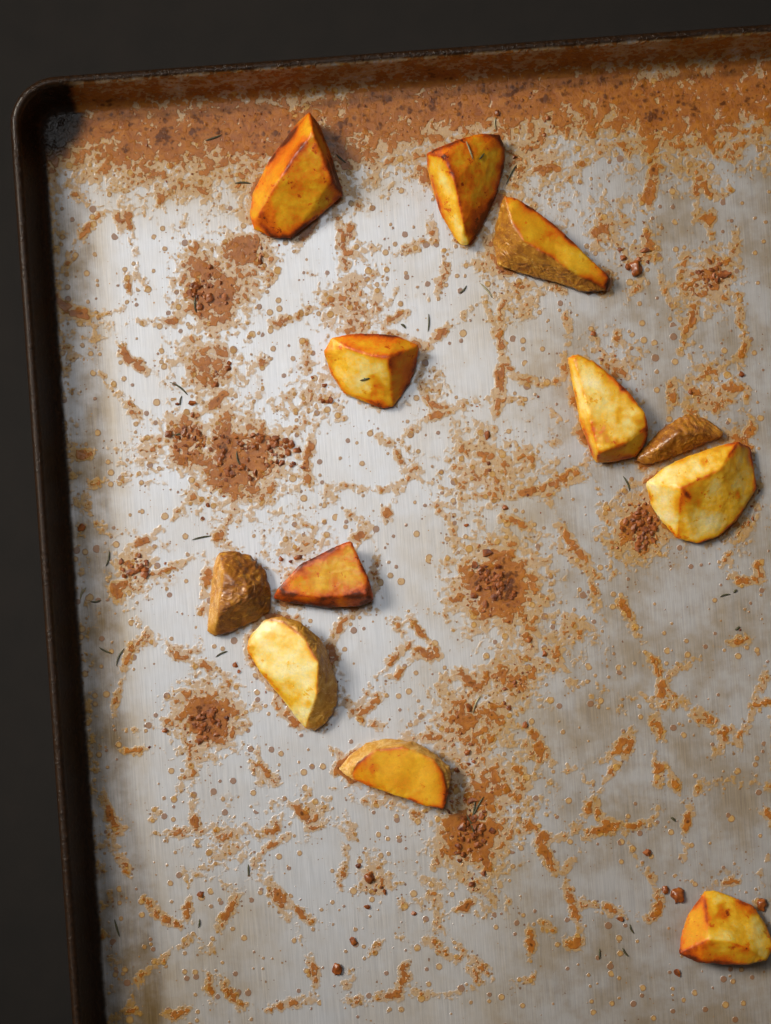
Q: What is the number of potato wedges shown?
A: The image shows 12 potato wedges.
